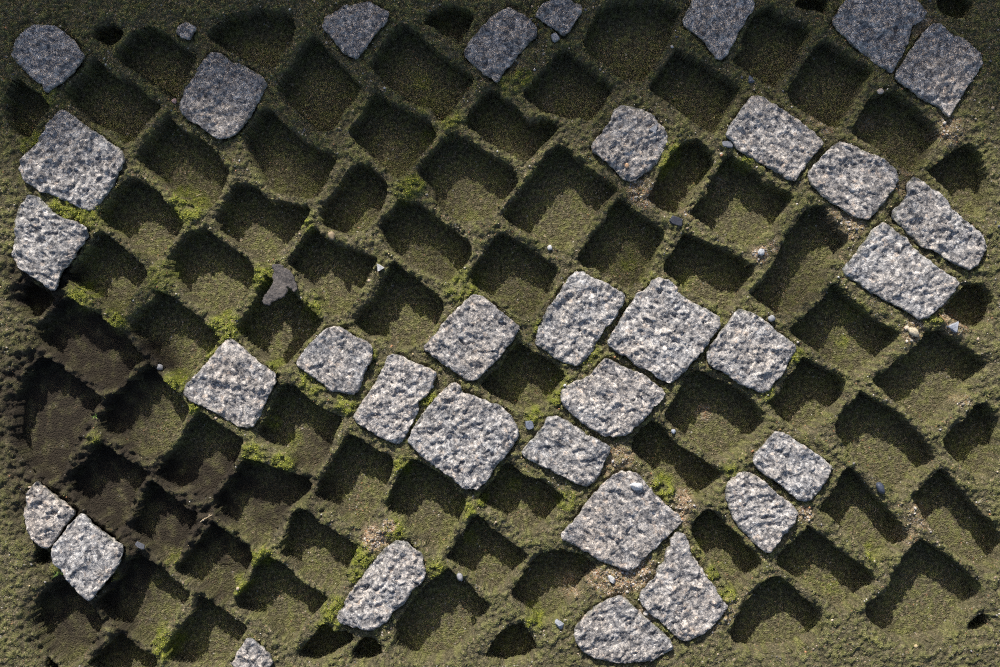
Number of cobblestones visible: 35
